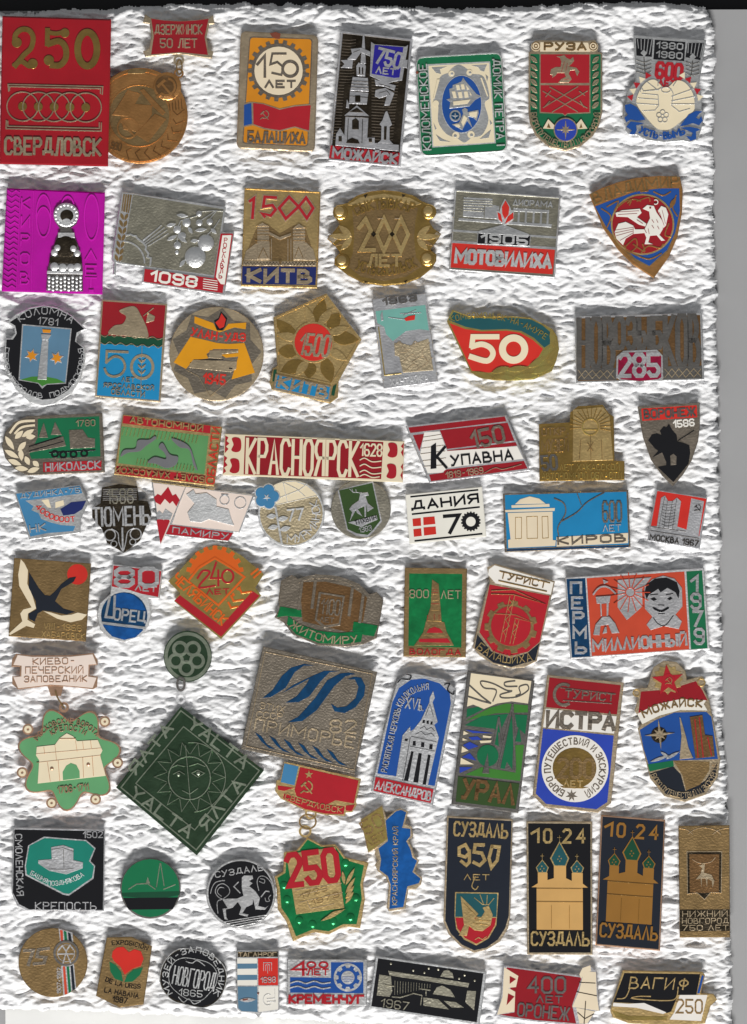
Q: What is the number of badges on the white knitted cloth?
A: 65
